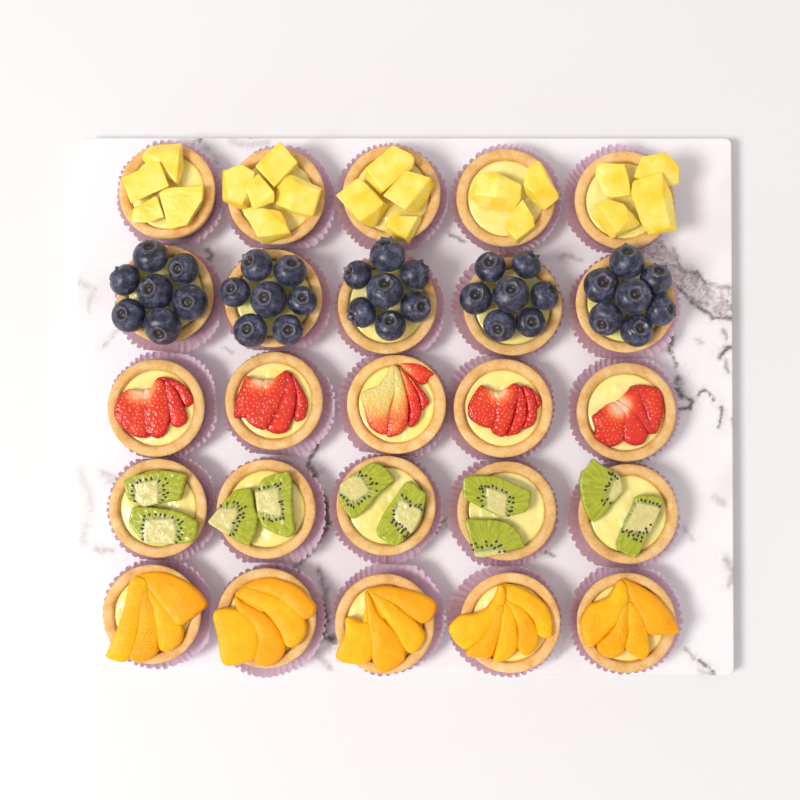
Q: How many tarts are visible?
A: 25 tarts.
